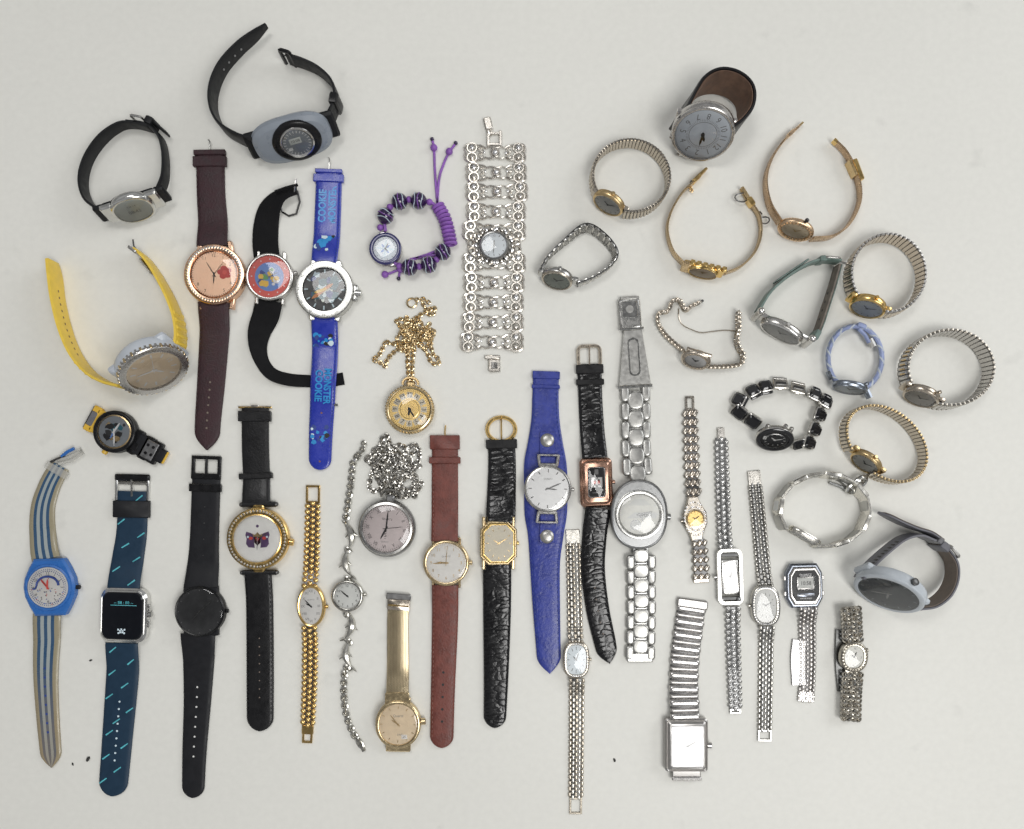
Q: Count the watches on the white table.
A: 44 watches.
